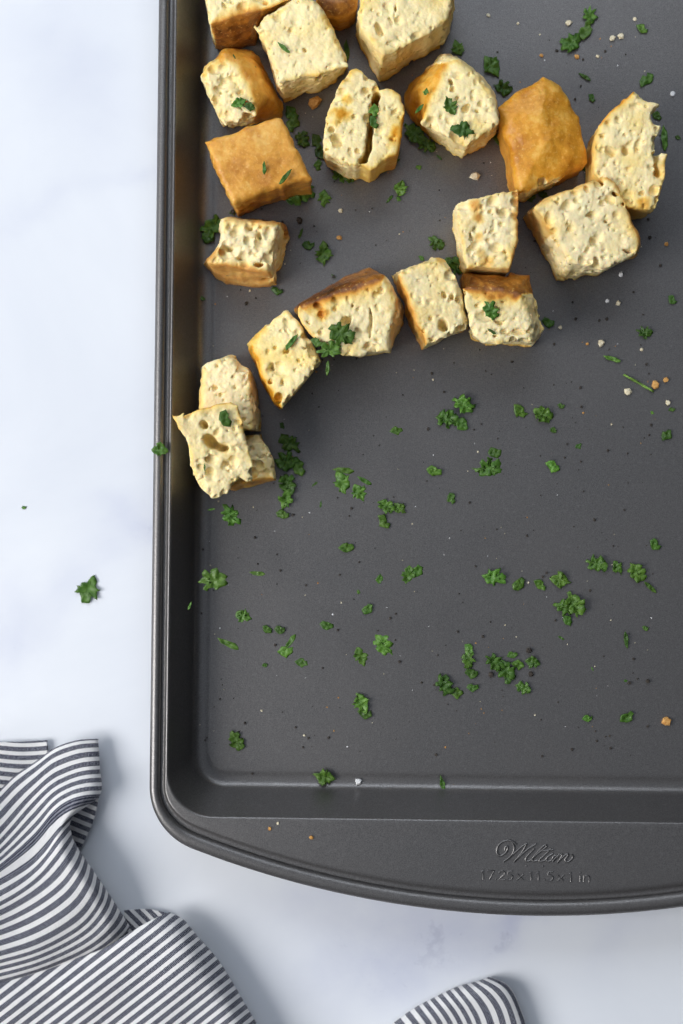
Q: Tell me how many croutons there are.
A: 20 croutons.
